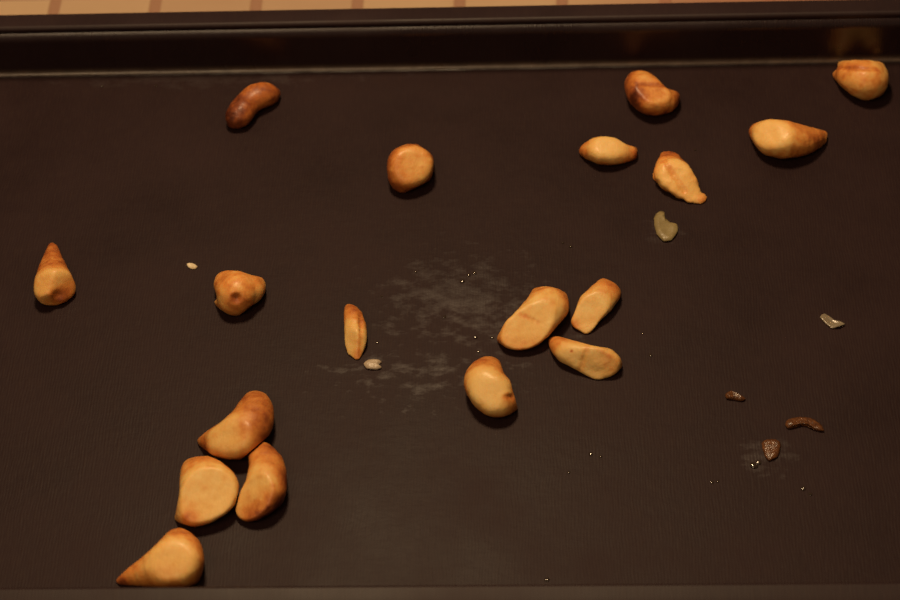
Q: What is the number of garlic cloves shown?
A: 18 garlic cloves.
